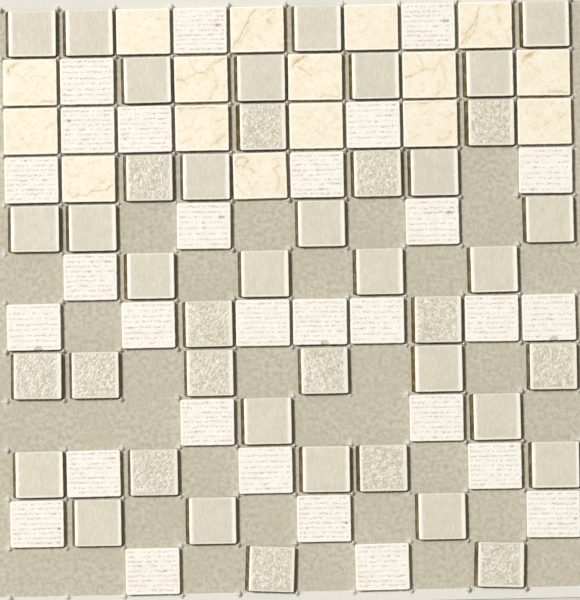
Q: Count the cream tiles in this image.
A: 16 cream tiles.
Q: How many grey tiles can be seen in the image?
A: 42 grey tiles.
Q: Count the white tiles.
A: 29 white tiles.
